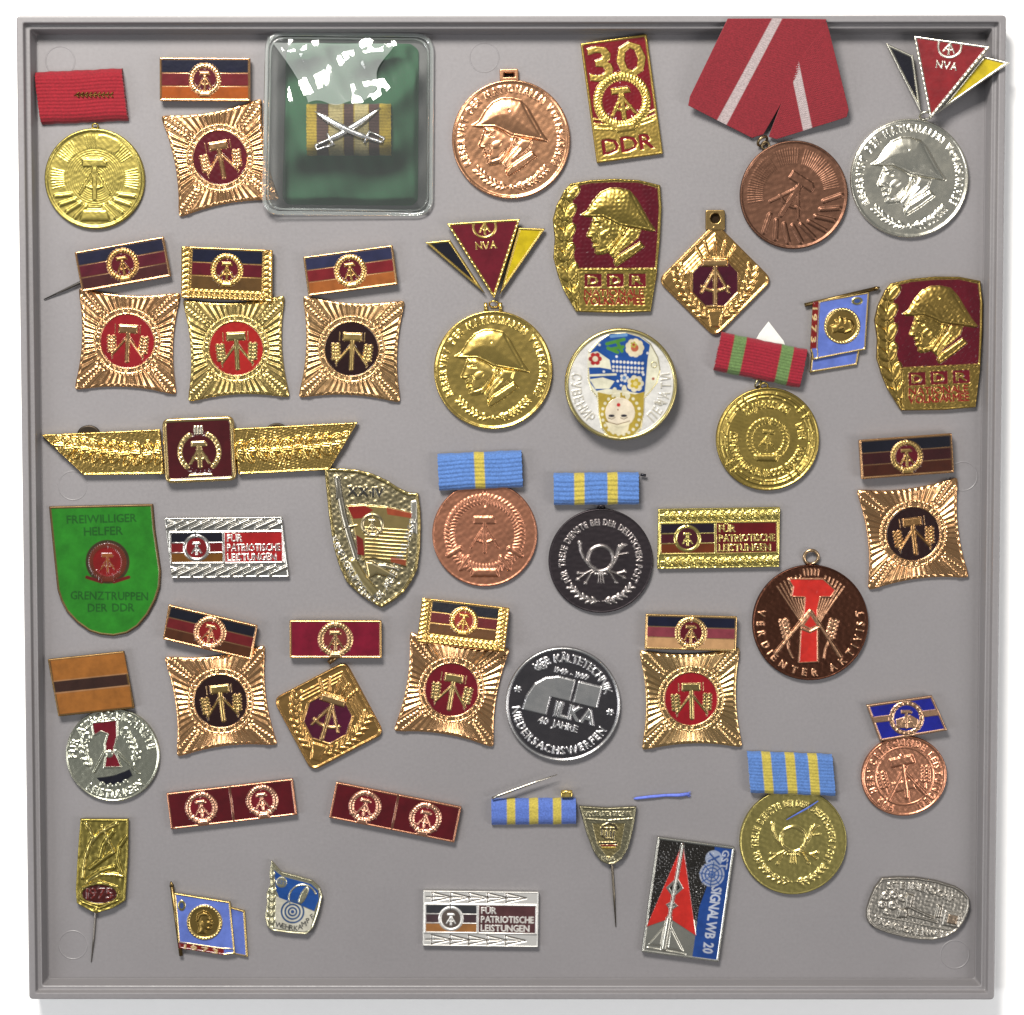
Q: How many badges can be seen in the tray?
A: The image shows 18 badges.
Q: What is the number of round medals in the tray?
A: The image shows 14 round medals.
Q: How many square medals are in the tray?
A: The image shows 10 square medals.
